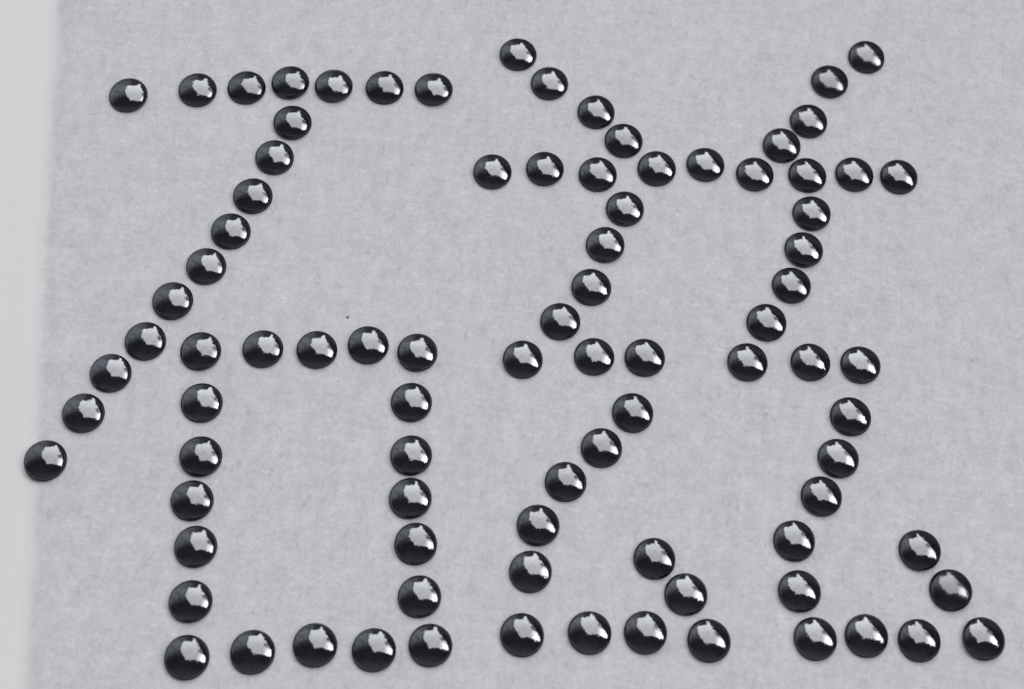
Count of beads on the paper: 90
